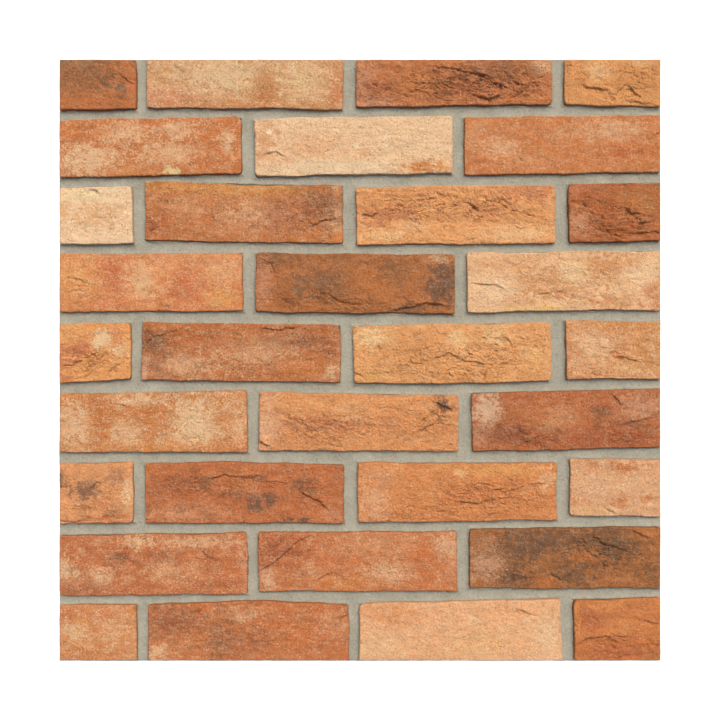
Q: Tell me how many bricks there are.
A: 32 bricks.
